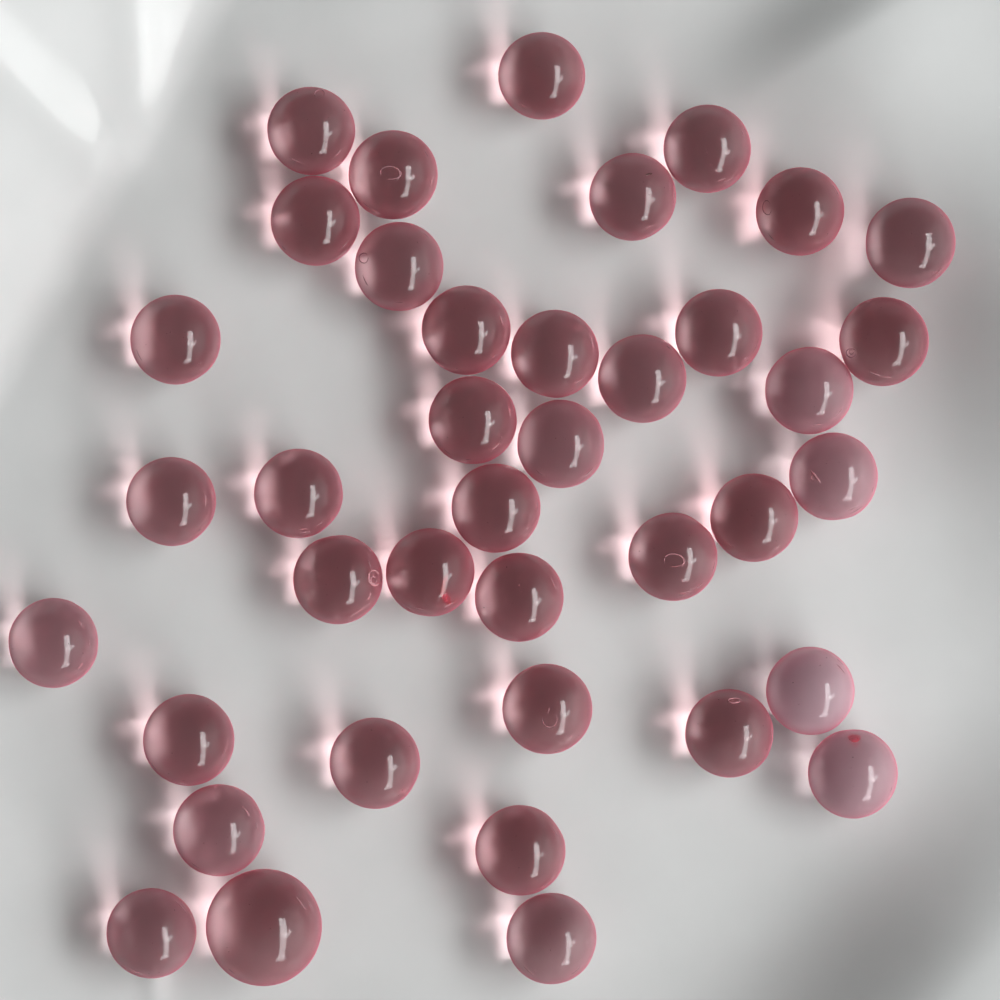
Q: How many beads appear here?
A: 39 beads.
